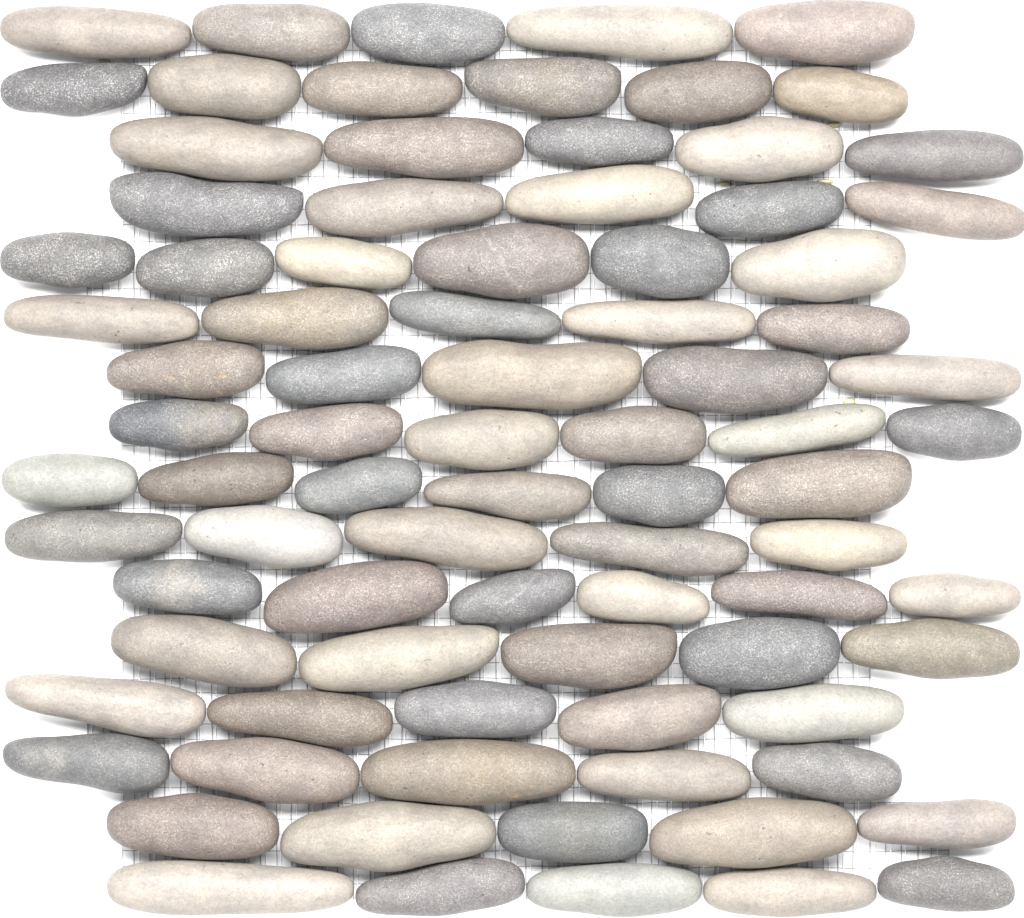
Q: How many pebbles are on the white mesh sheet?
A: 85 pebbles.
